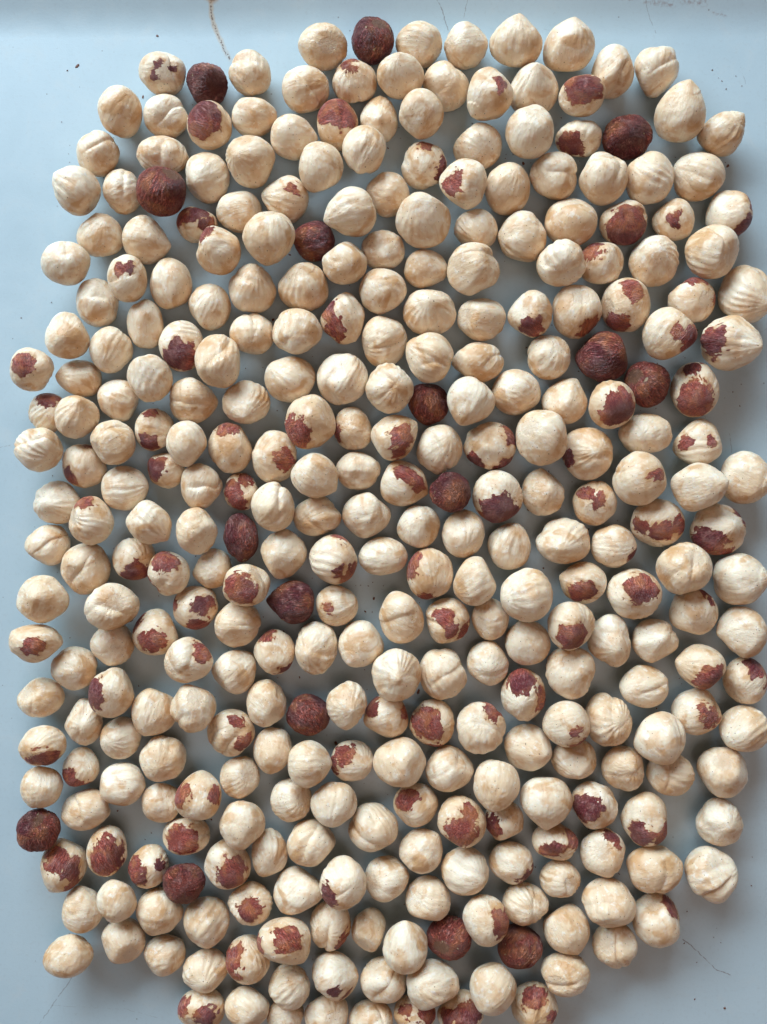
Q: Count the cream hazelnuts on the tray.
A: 200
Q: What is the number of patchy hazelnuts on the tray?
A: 104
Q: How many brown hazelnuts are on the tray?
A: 16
